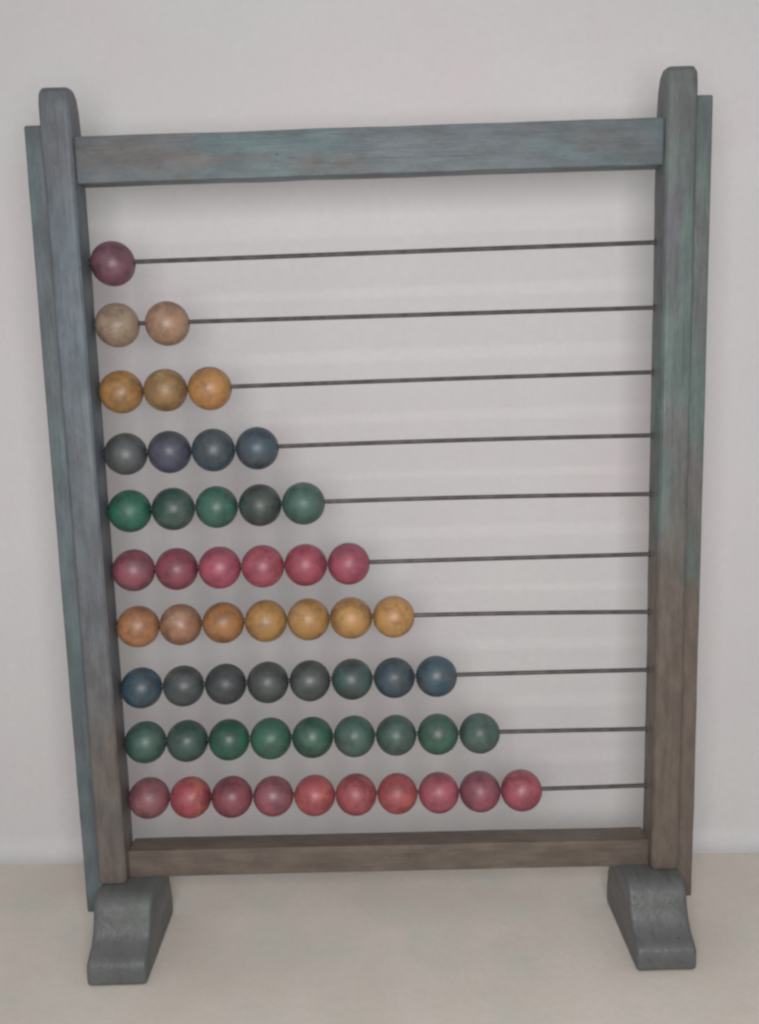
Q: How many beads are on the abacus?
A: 55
